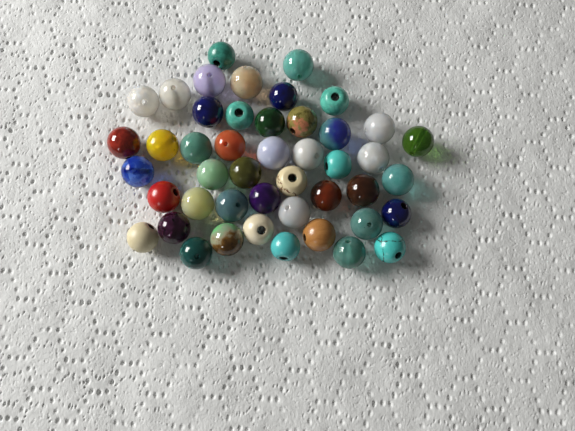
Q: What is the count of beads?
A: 46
